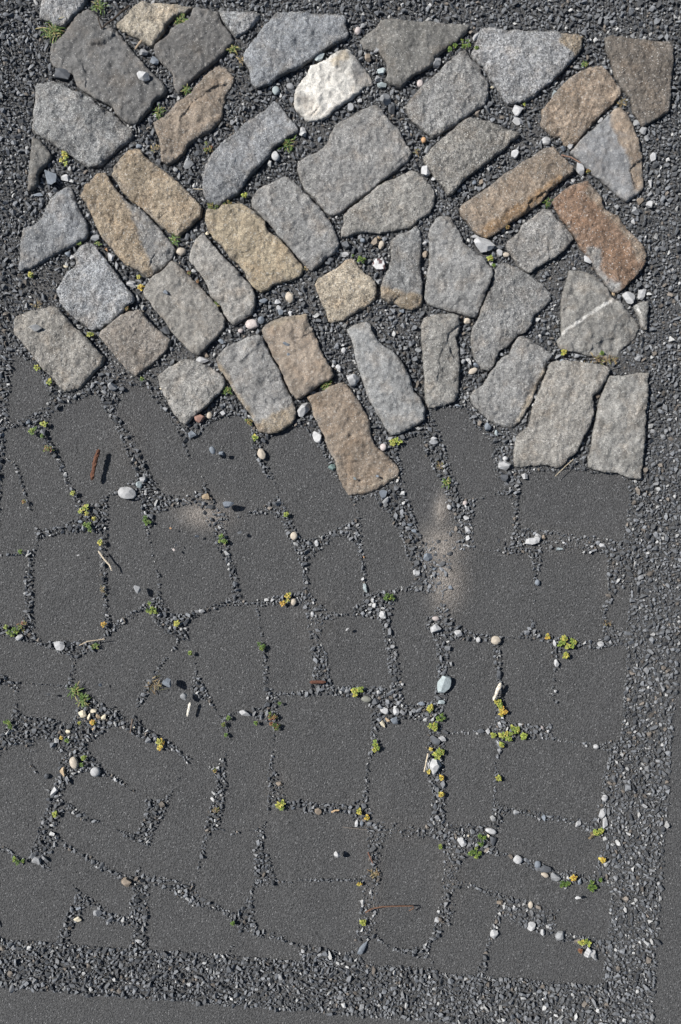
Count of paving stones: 48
